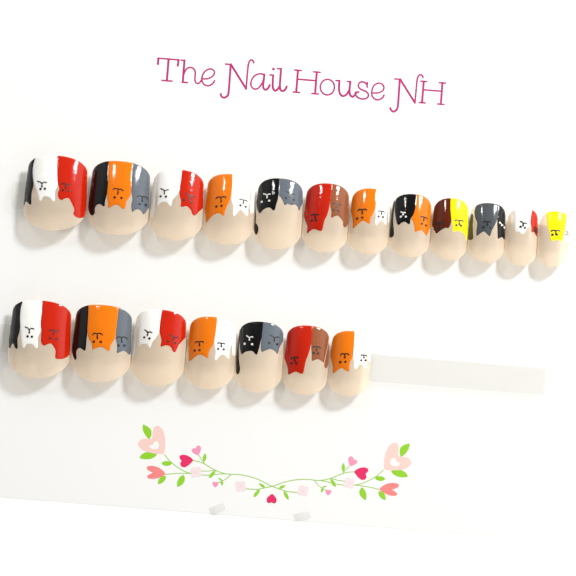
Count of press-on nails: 19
